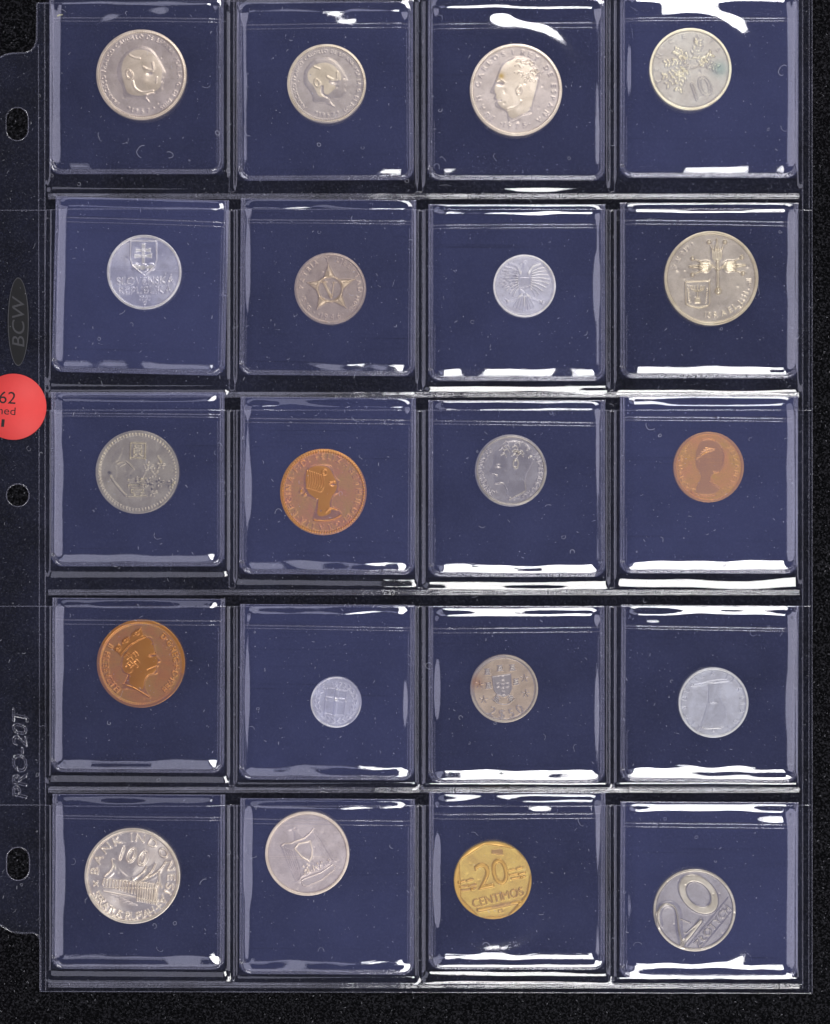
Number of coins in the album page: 20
